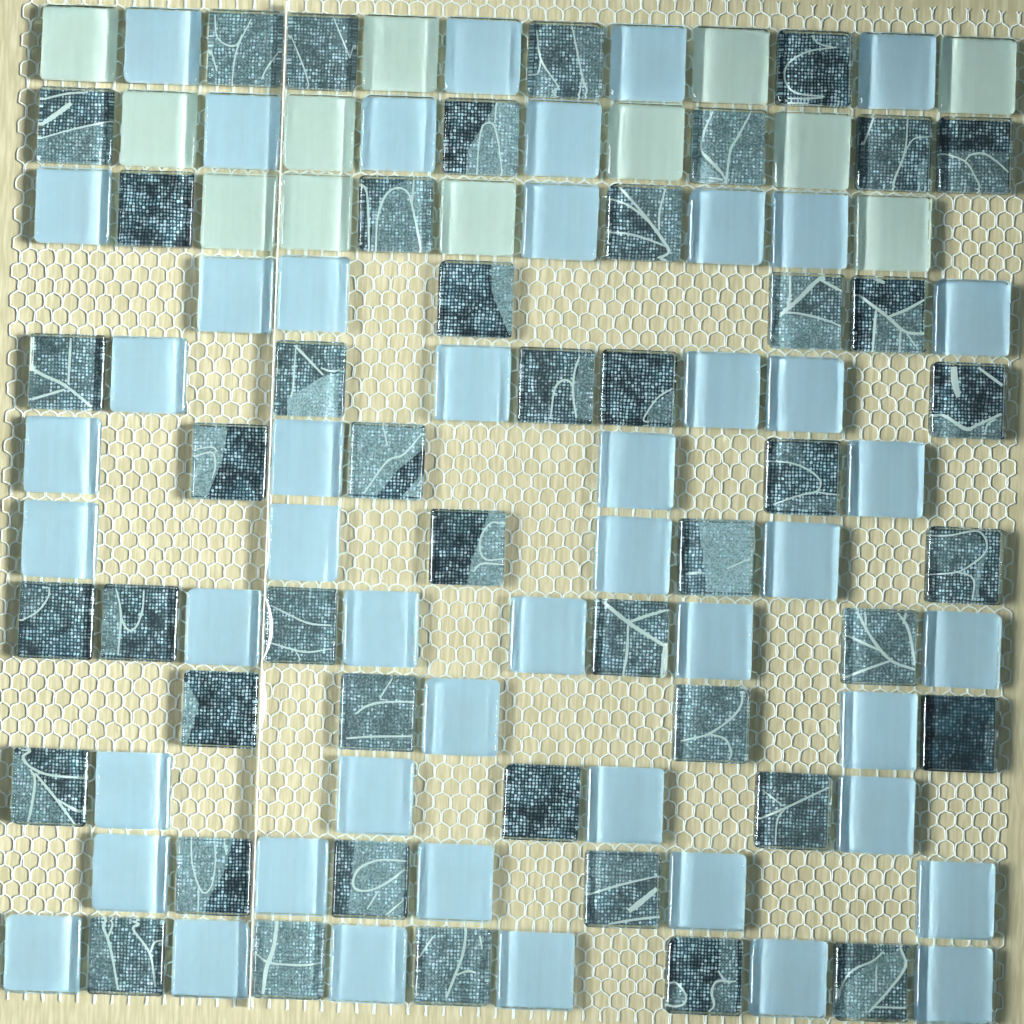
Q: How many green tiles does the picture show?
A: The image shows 12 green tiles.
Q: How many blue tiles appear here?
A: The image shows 48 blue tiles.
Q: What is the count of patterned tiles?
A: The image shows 46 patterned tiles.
